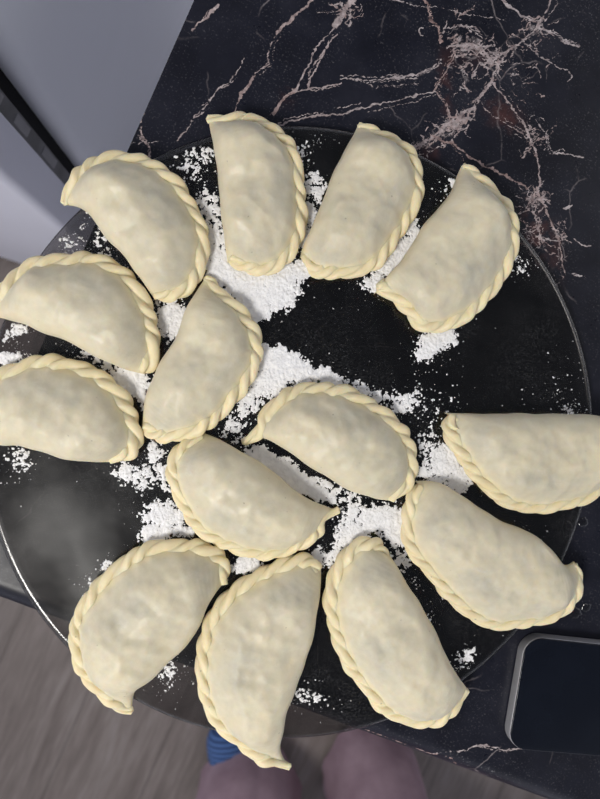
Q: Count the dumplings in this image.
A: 14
